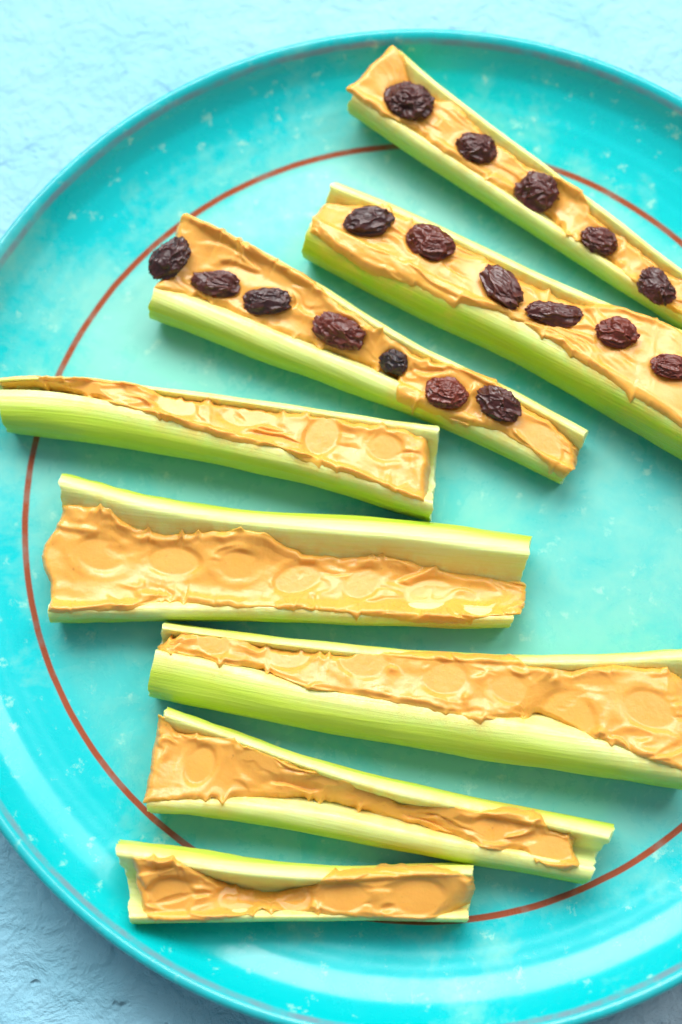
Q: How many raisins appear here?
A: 18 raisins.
